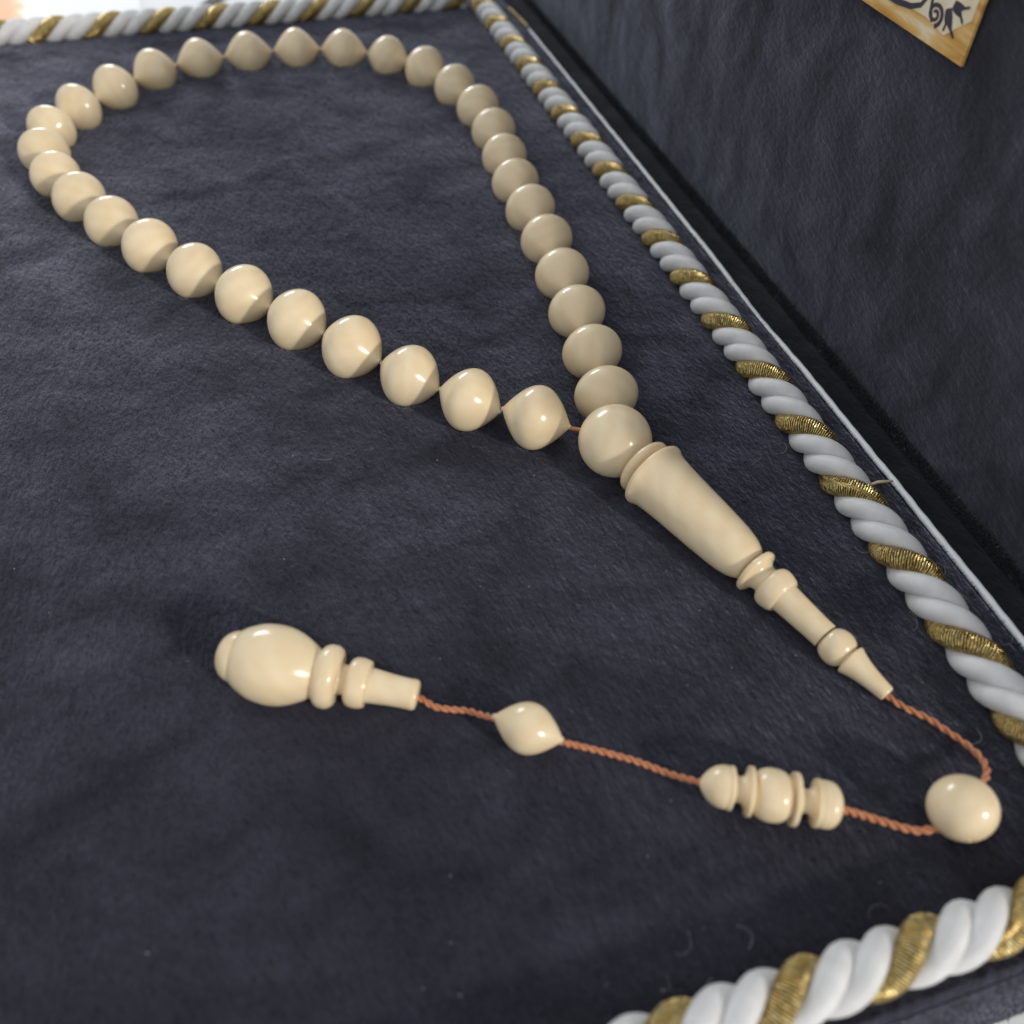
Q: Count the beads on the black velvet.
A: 36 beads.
